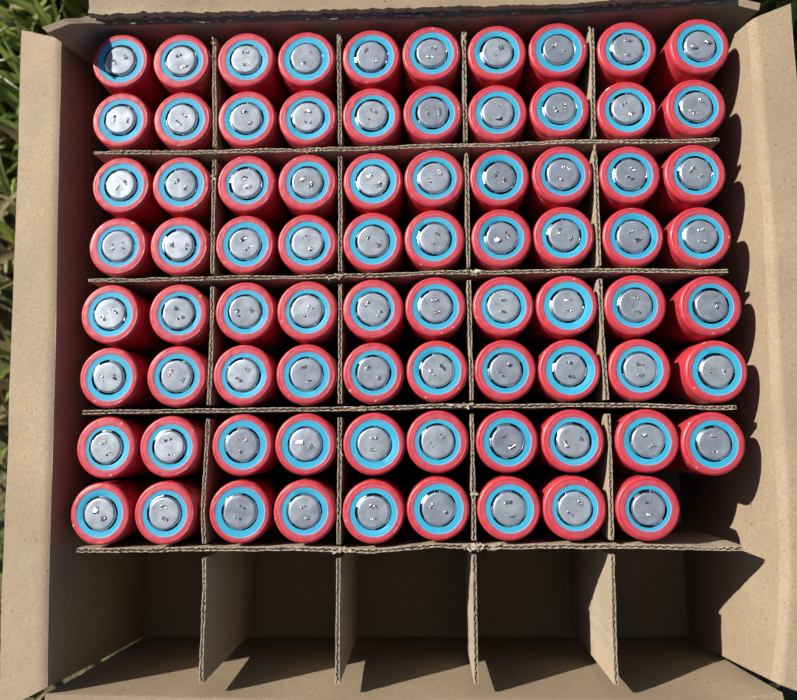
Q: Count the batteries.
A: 79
